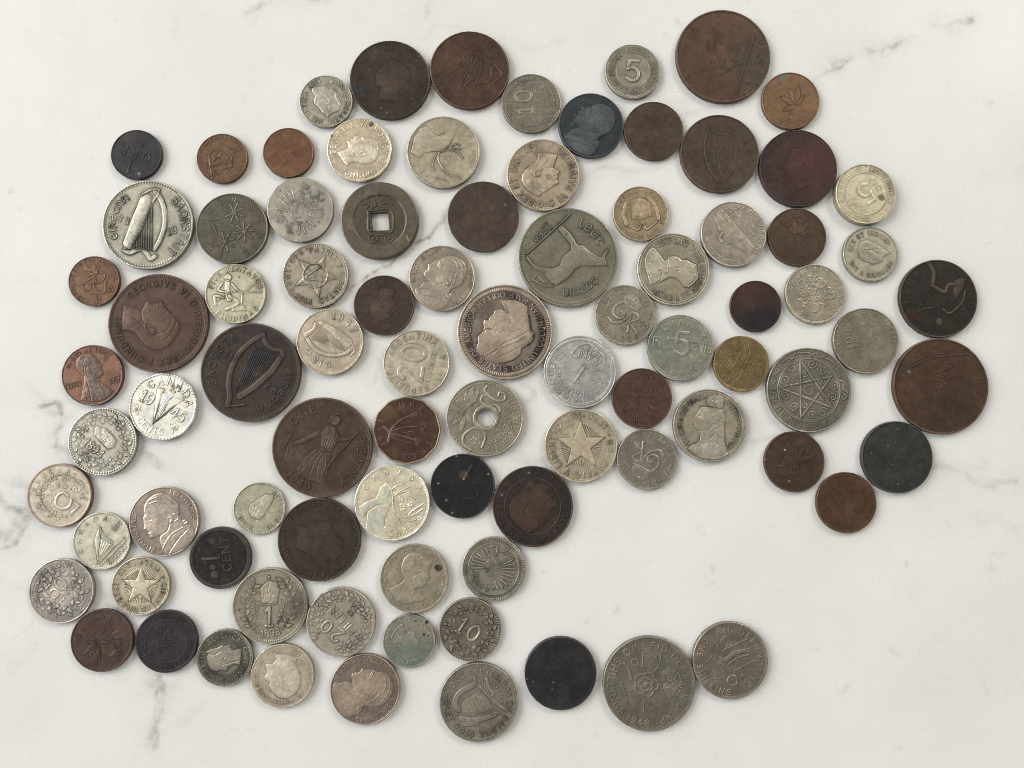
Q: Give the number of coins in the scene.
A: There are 88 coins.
